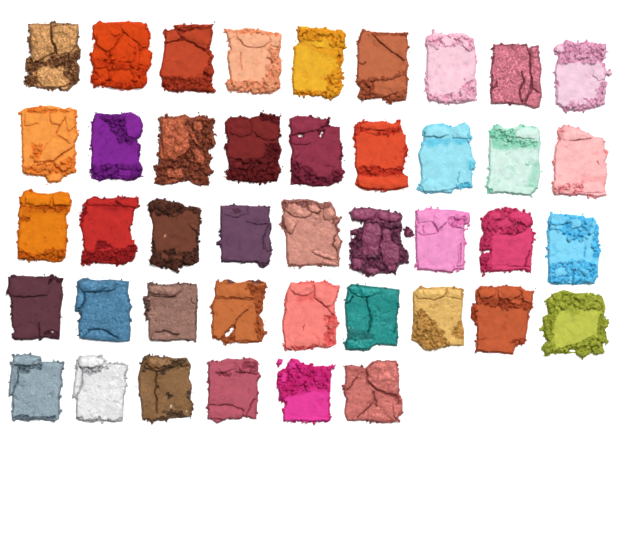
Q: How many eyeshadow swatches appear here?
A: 42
